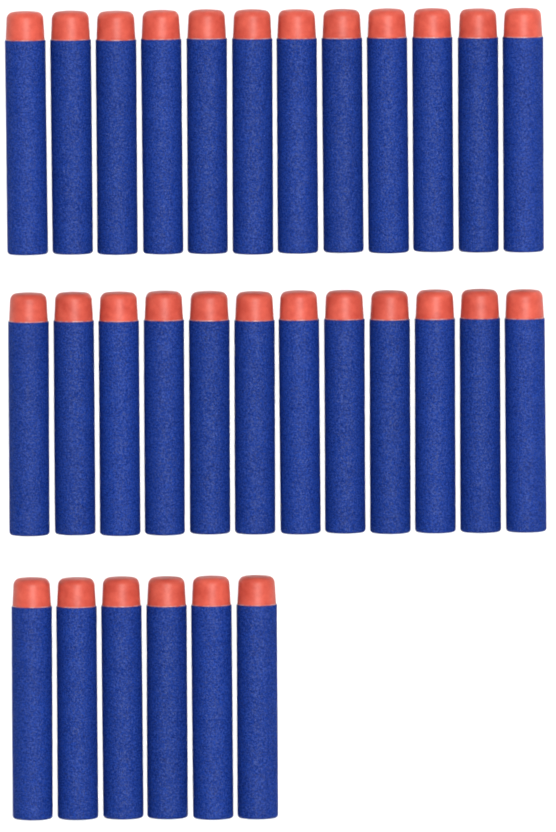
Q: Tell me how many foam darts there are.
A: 30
